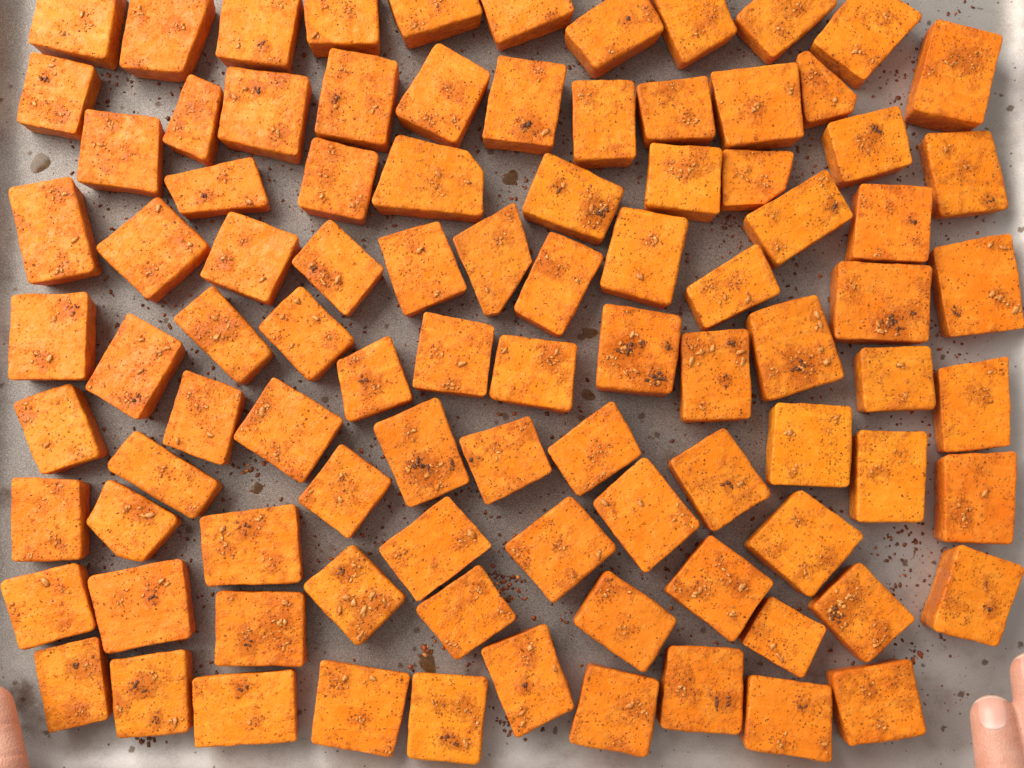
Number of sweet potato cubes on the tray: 94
